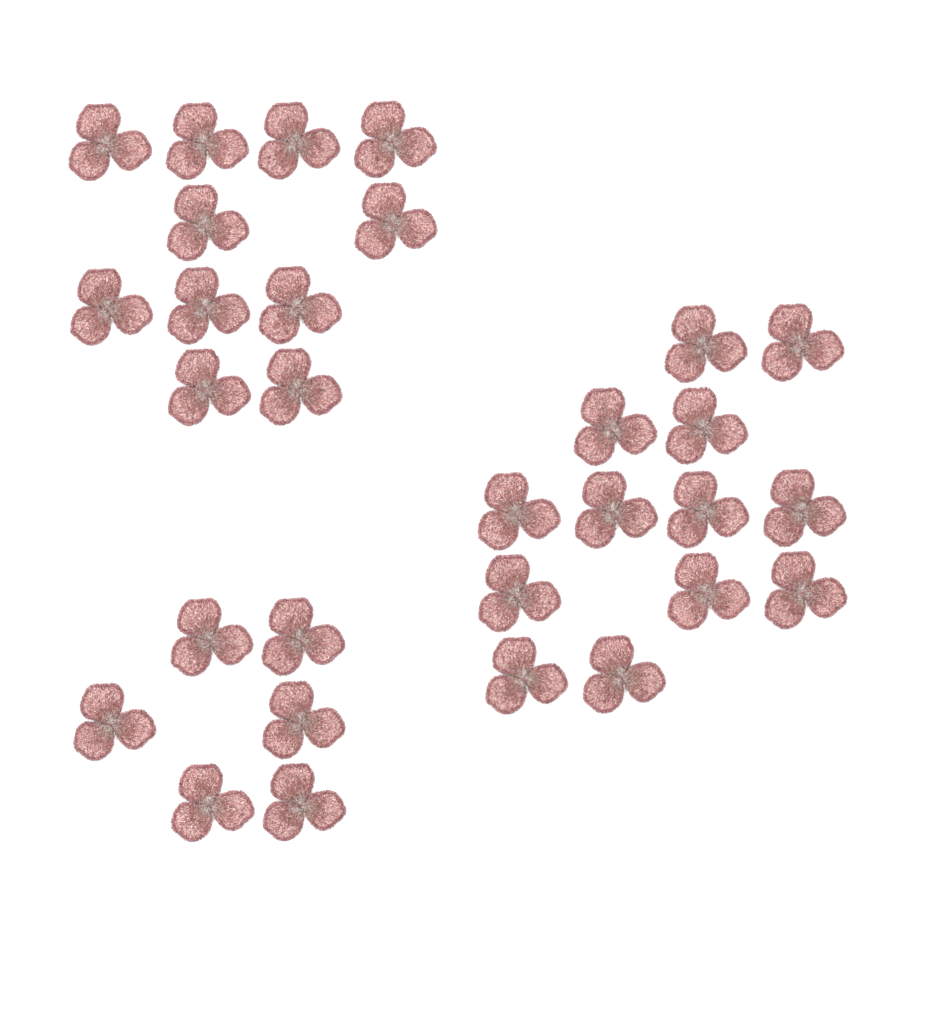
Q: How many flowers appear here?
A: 30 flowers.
